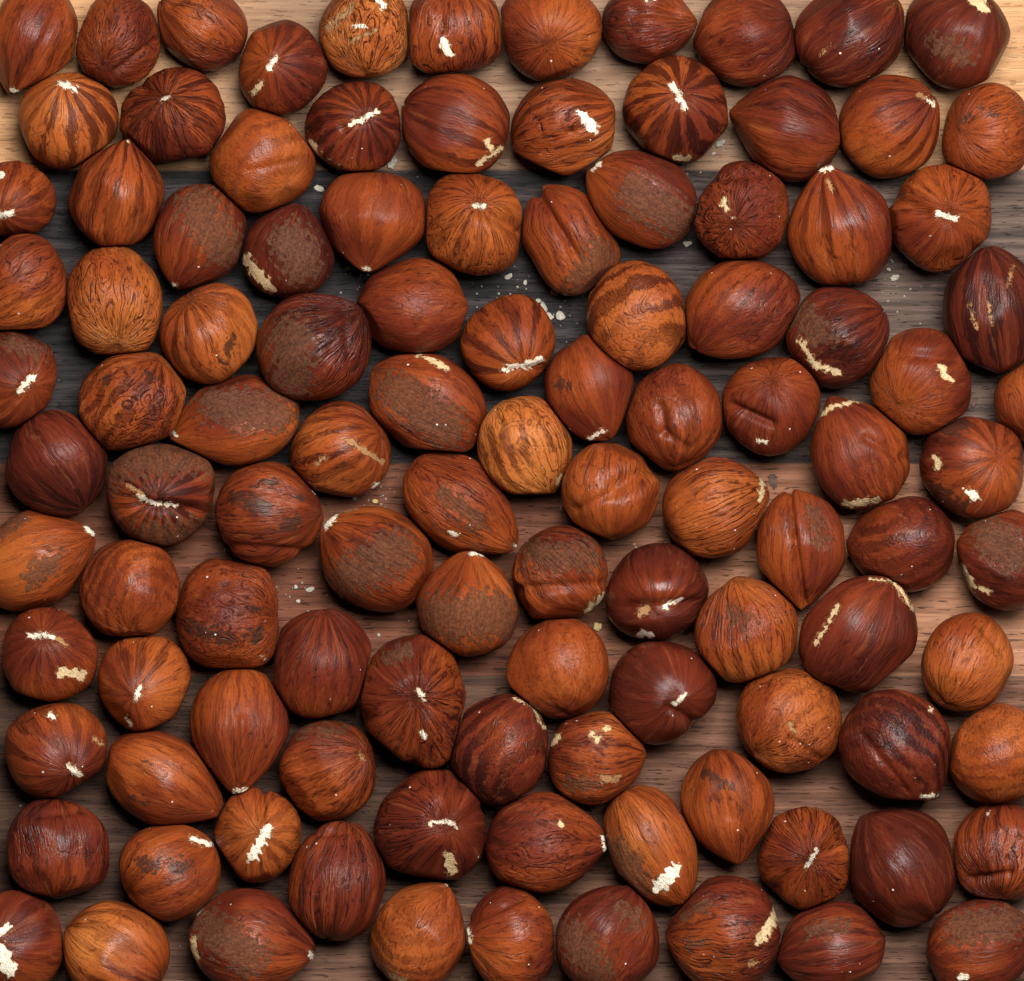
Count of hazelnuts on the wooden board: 109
